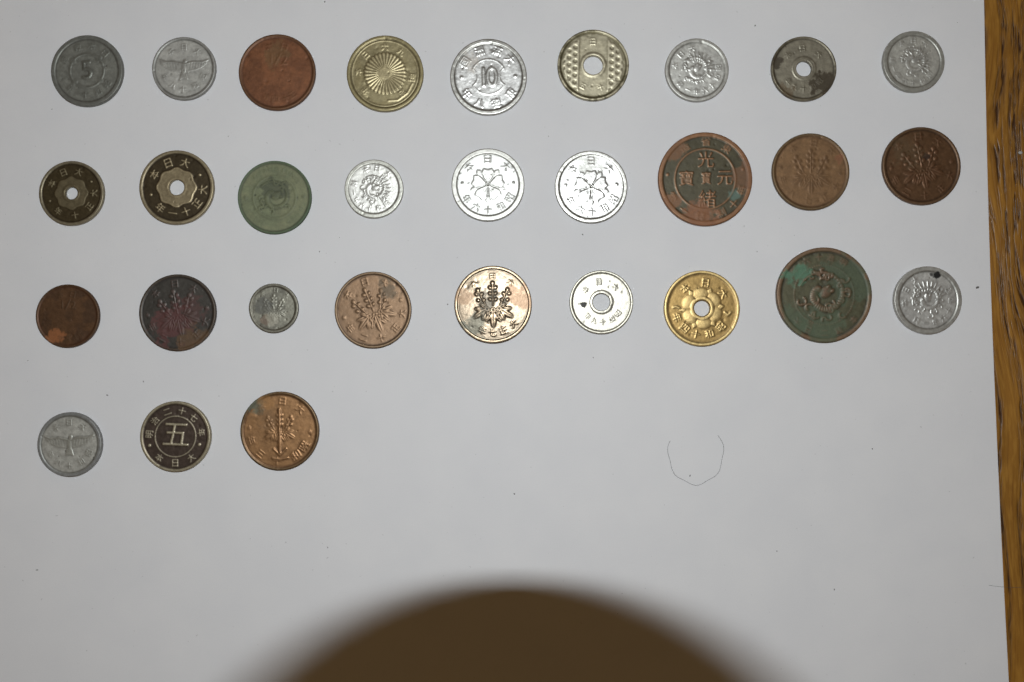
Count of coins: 30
